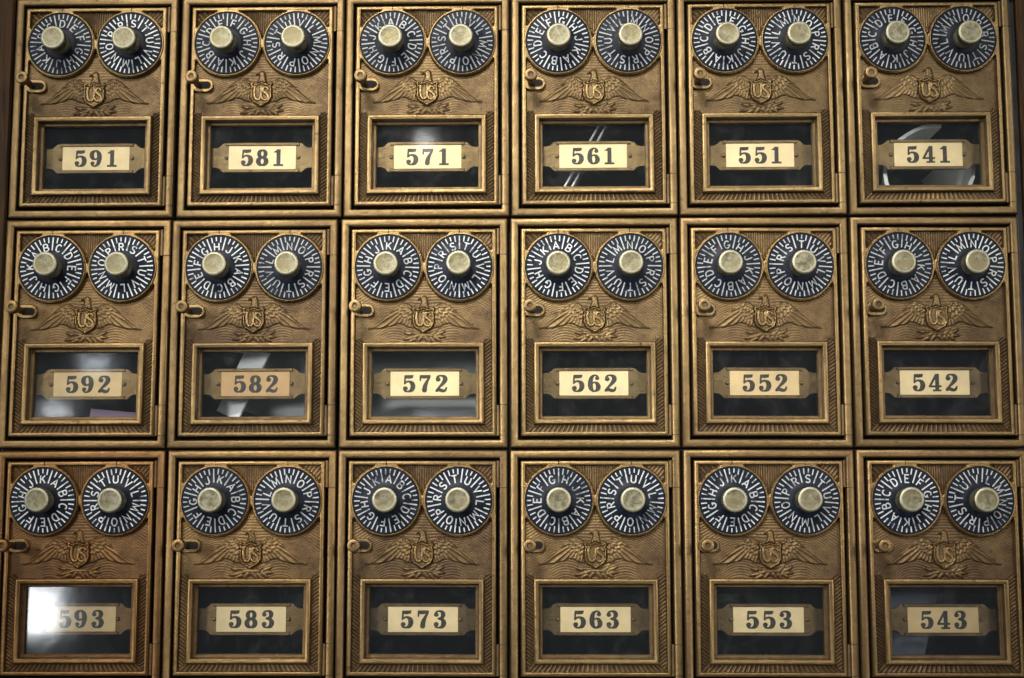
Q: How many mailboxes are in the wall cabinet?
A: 18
